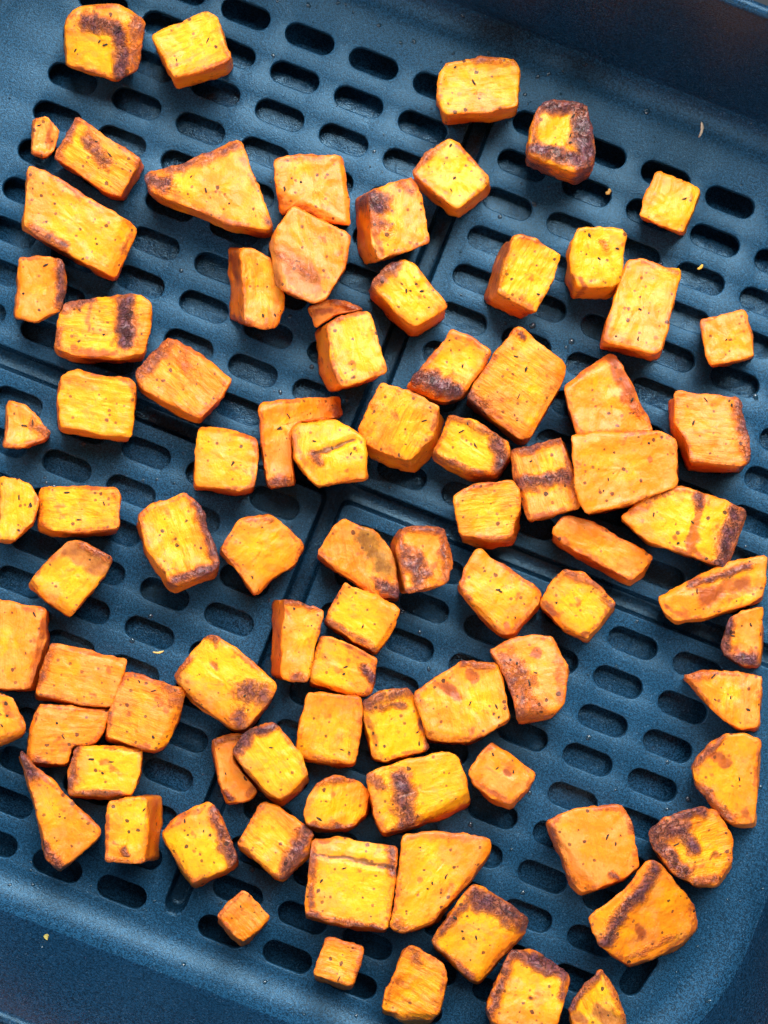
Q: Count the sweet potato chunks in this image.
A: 87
